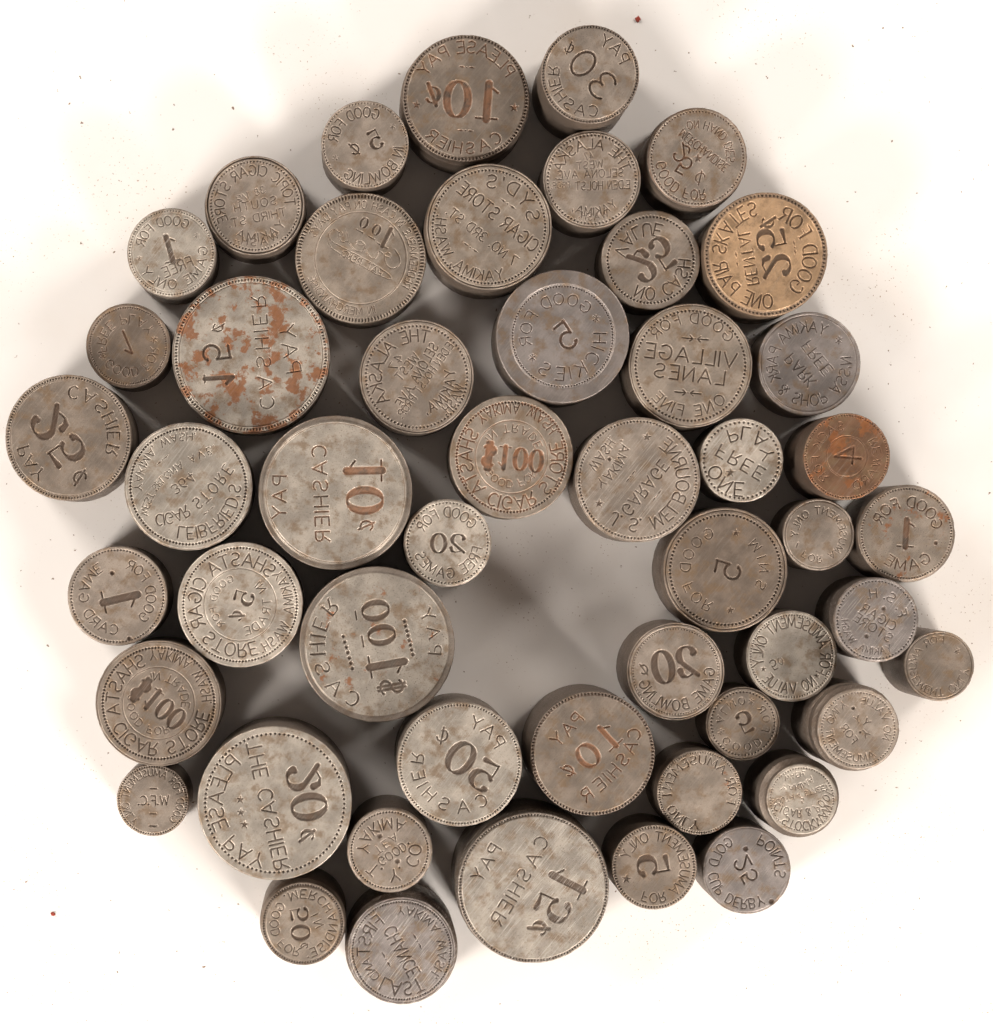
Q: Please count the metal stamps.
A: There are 50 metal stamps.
